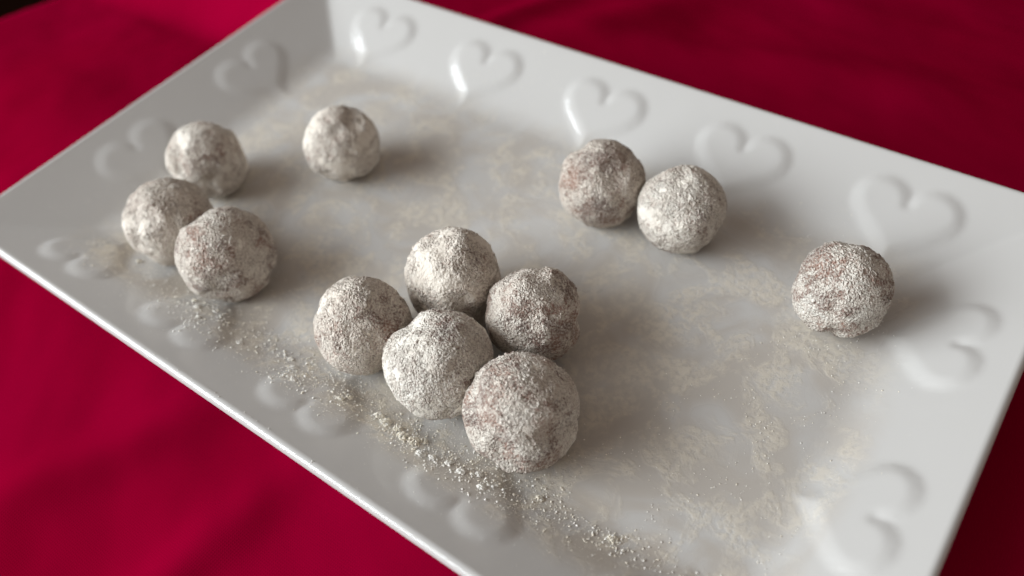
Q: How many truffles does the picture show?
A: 12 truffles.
